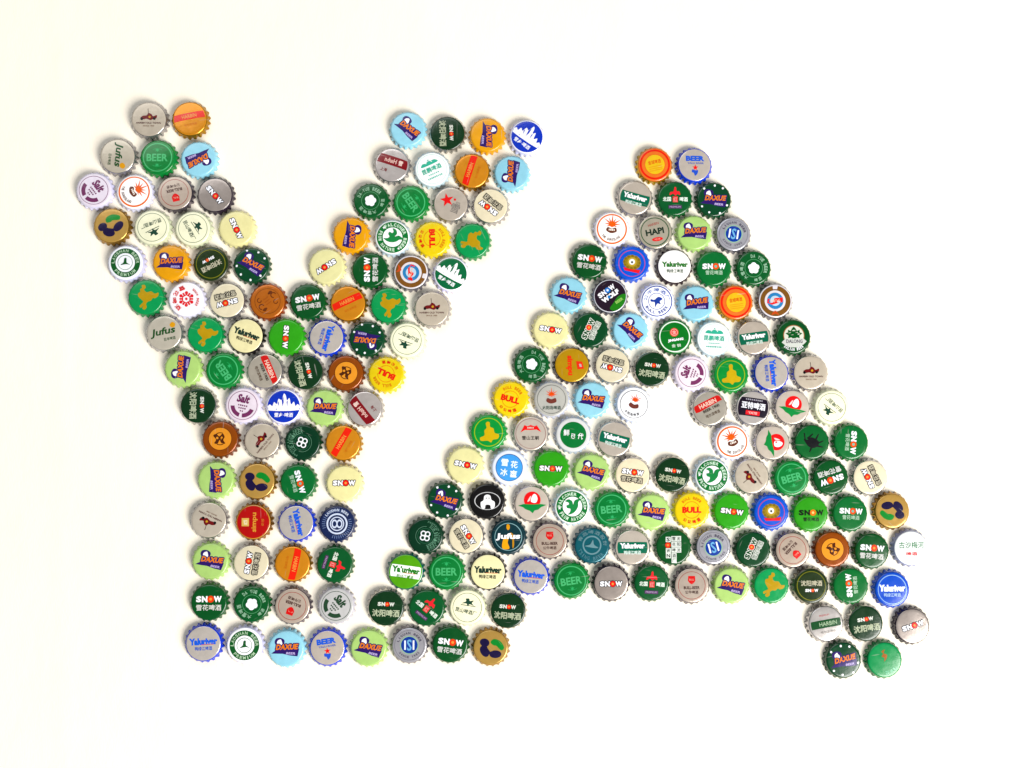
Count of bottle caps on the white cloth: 200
